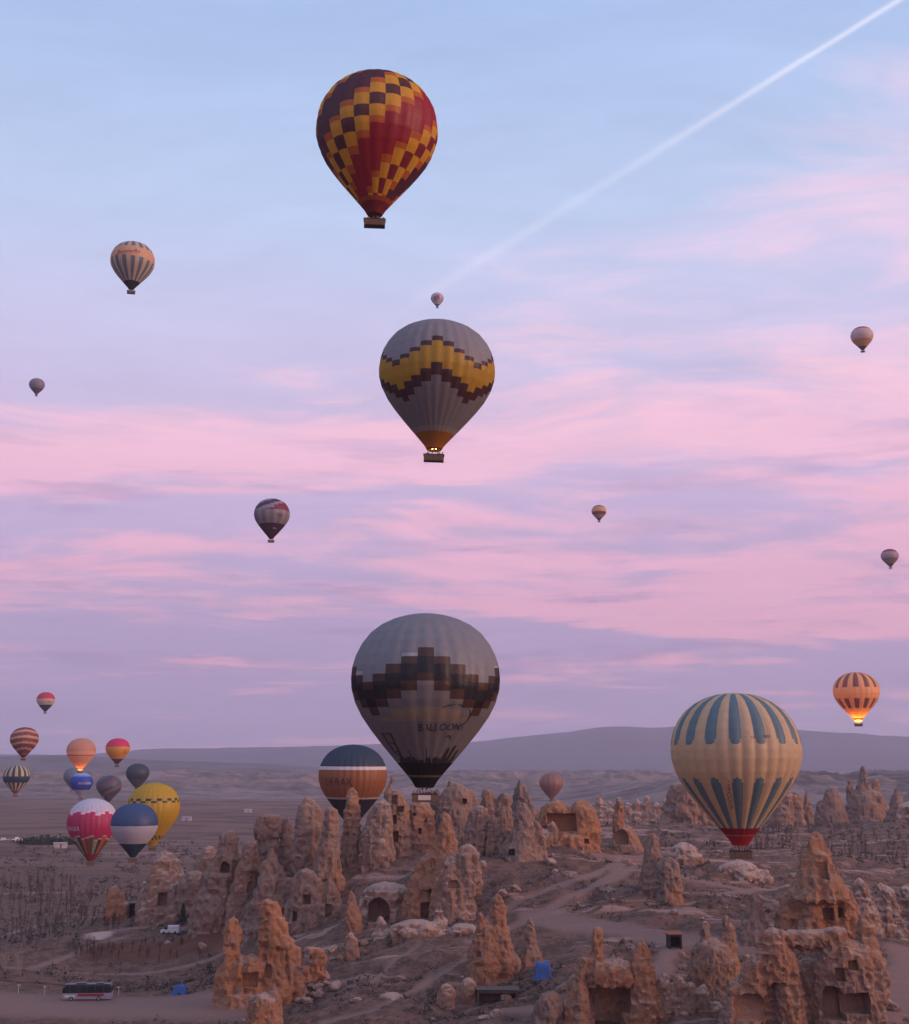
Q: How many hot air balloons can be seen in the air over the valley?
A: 26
